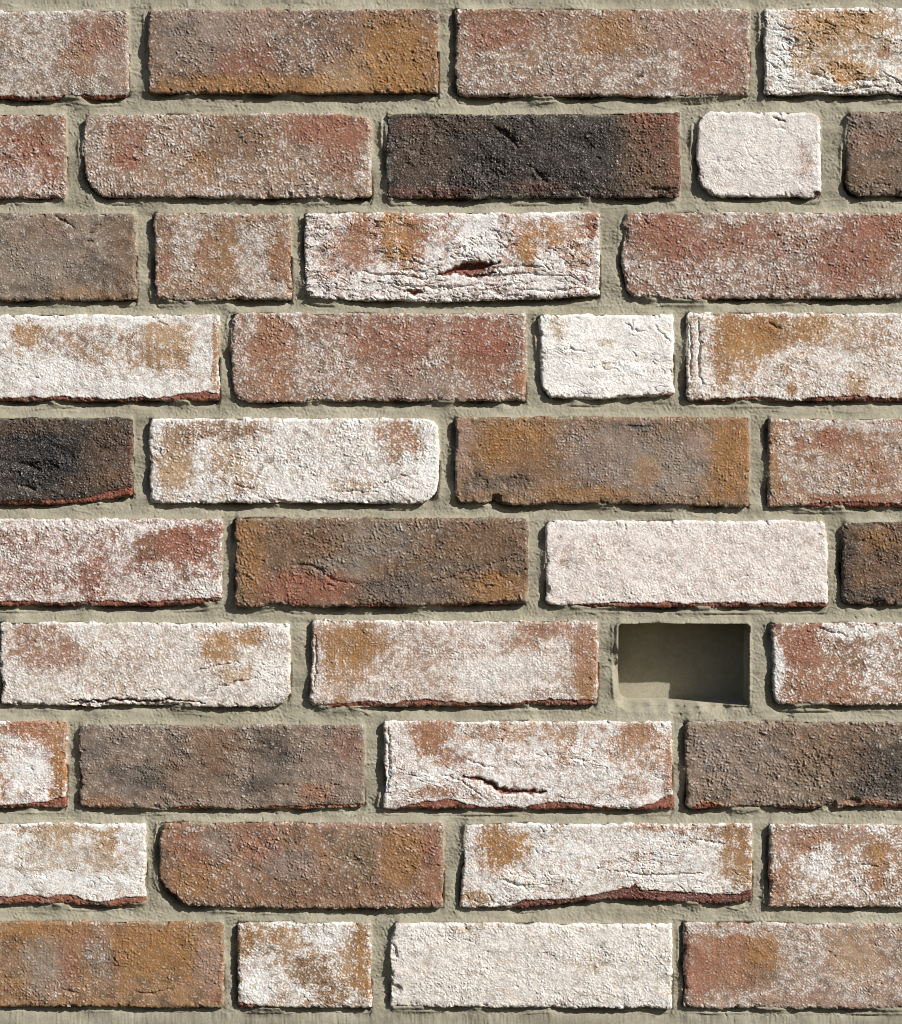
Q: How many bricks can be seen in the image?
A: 40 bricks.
